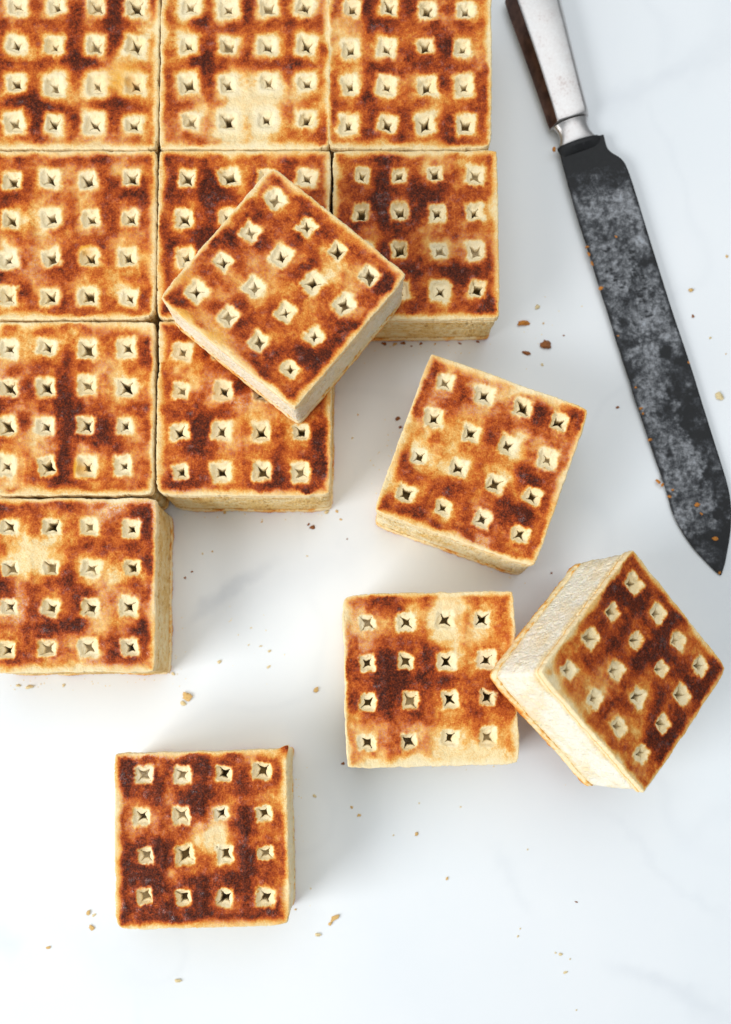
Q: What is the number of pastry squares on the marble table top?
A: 14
